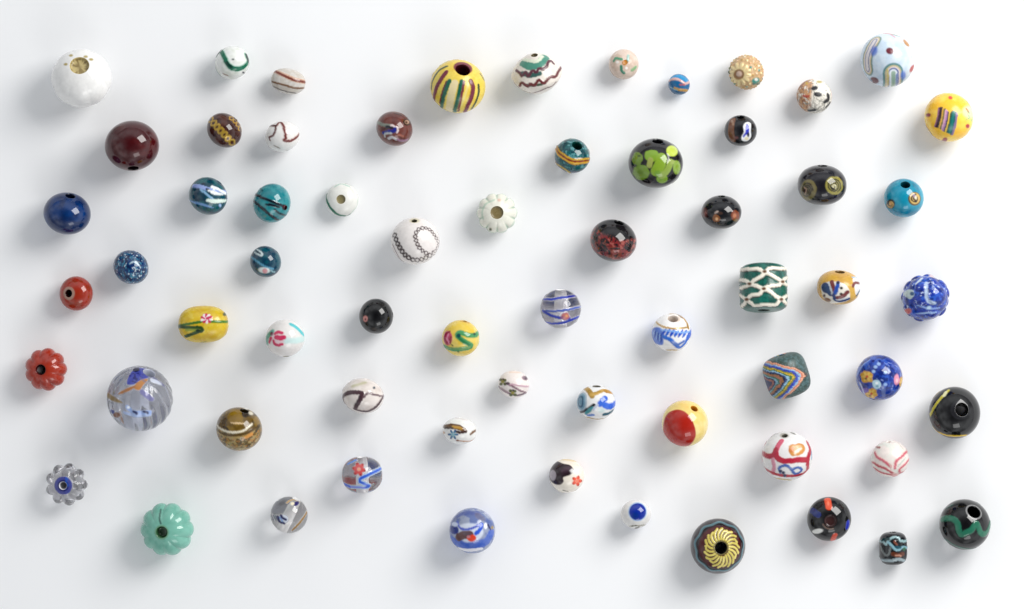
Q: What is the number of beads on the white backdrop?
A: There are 64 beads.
